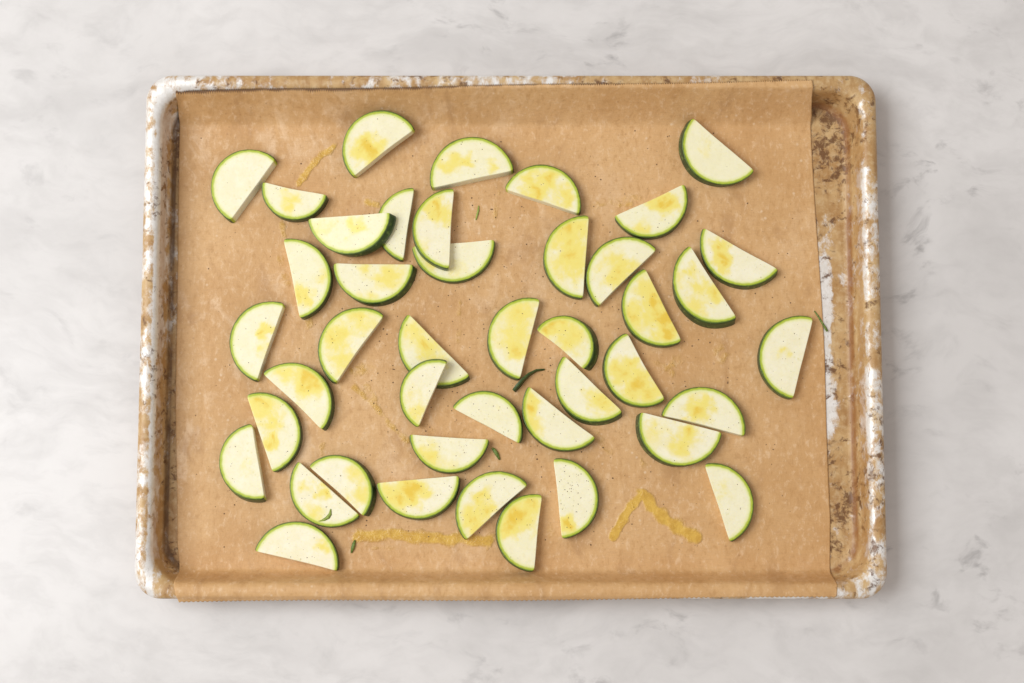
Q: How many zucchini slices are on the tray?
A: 43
